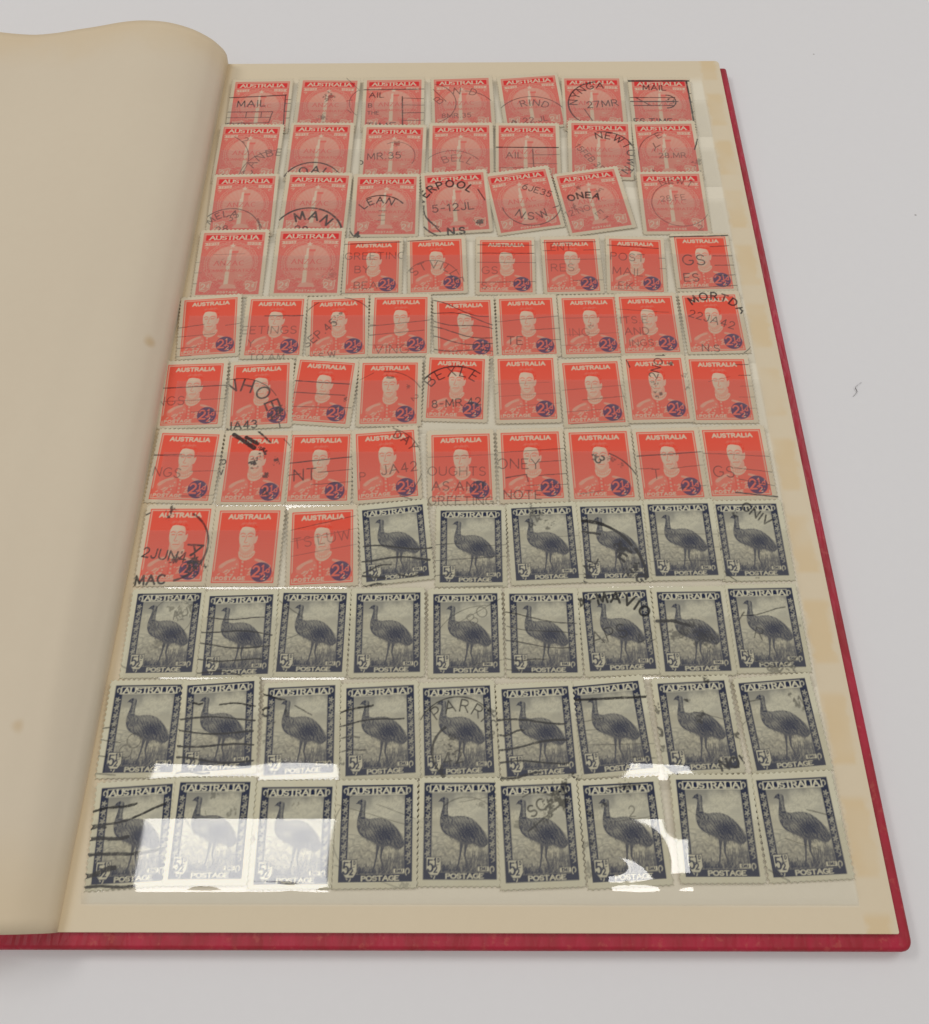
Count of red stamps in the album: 59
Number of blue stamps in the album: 33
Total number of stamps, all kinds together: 92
